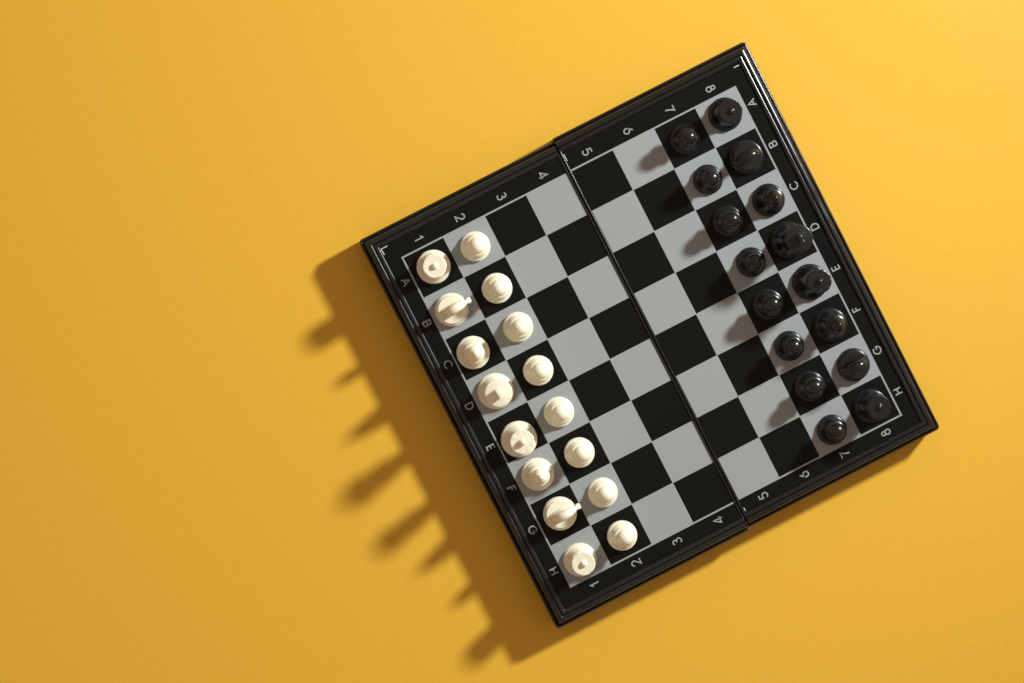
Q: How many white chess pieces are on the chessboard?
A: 16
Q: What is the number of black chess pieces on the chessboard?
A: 16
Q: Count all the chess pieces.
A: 32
